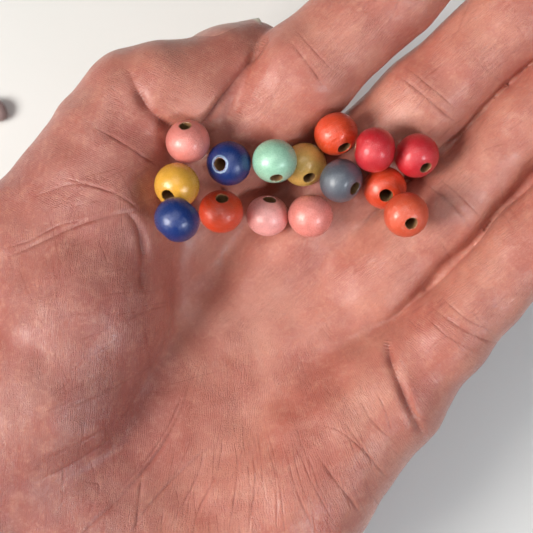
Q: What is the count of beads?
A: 15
